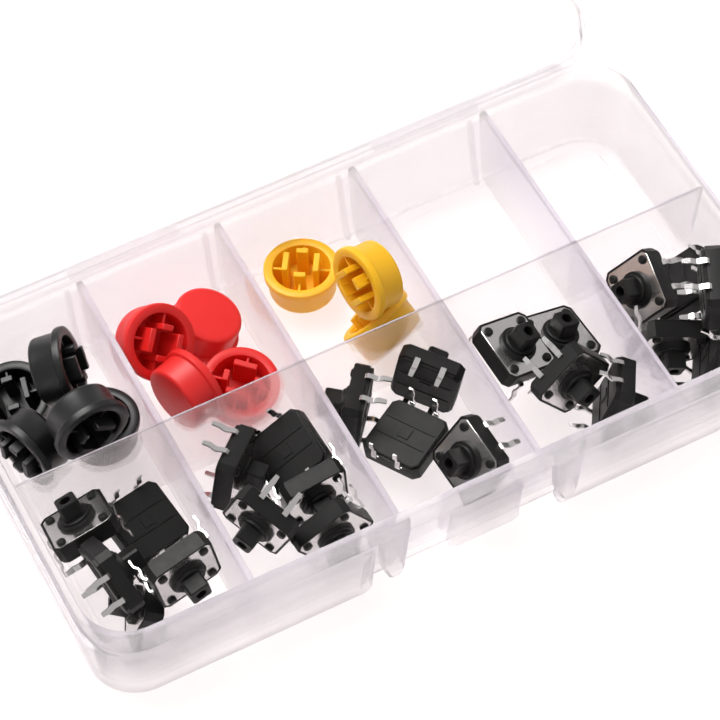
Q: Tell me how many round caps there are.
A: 12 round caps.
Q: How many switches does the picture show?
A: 23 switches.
